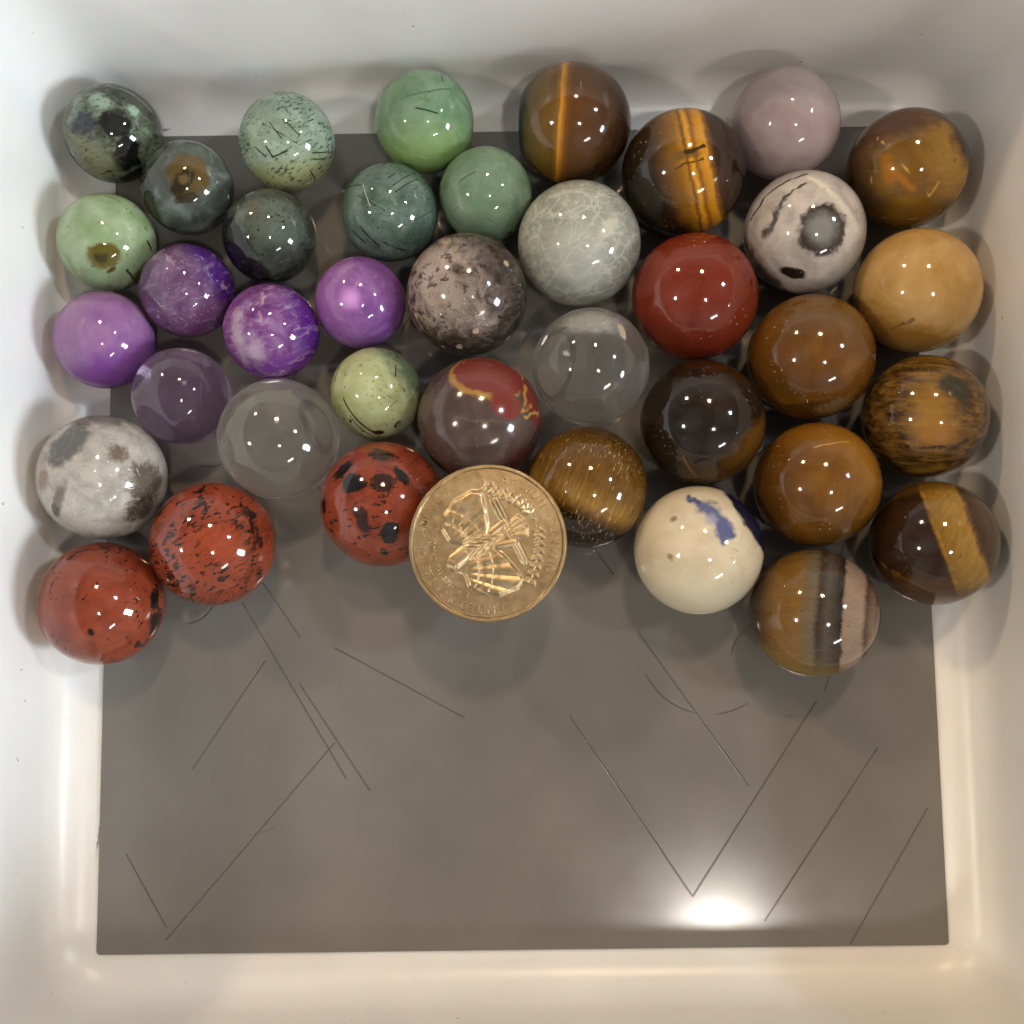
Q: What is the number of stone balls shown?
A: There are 38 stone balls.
